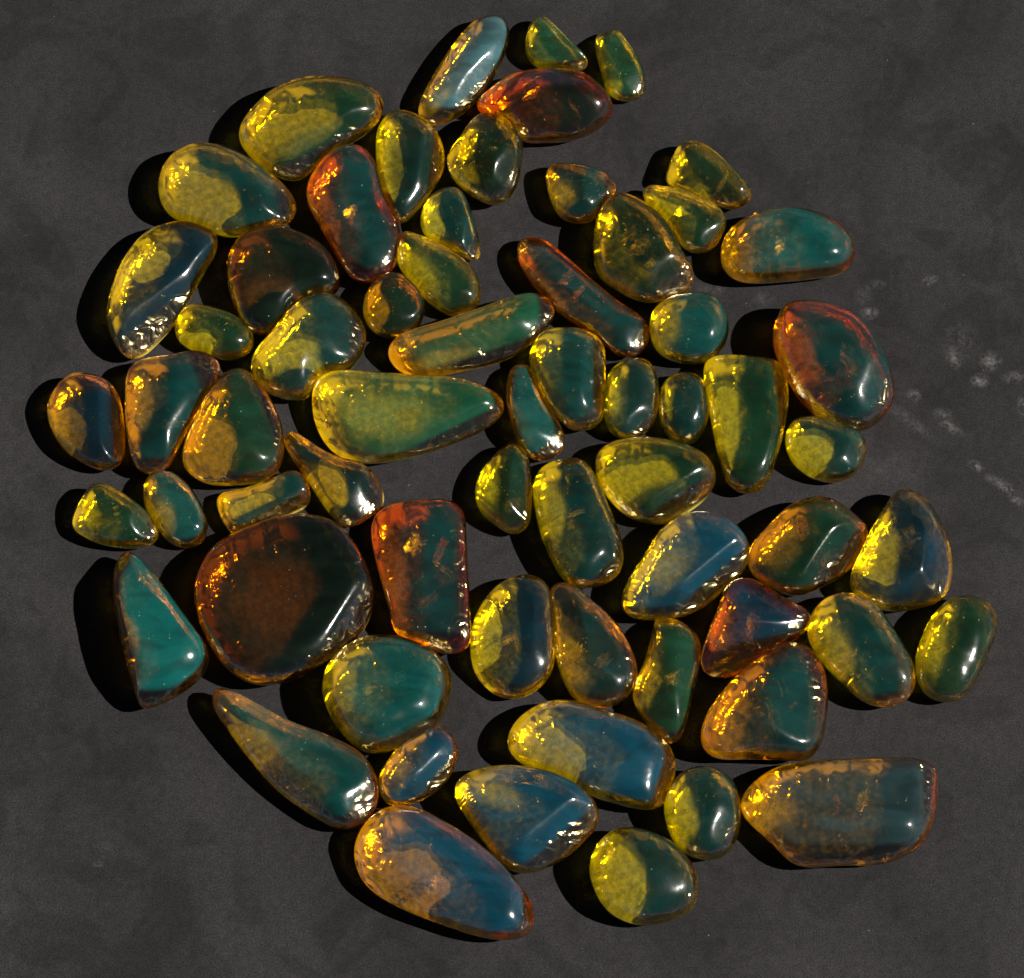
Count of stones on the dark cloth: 64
